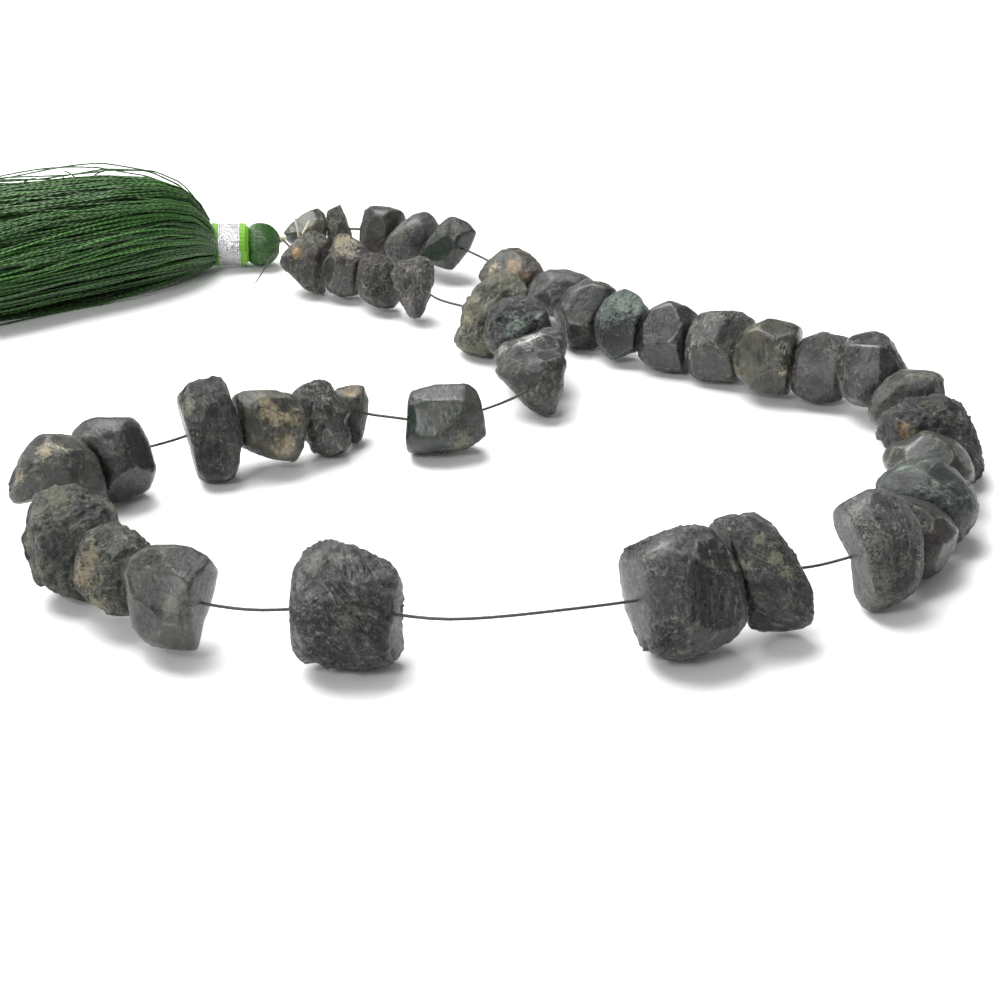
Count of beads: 41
